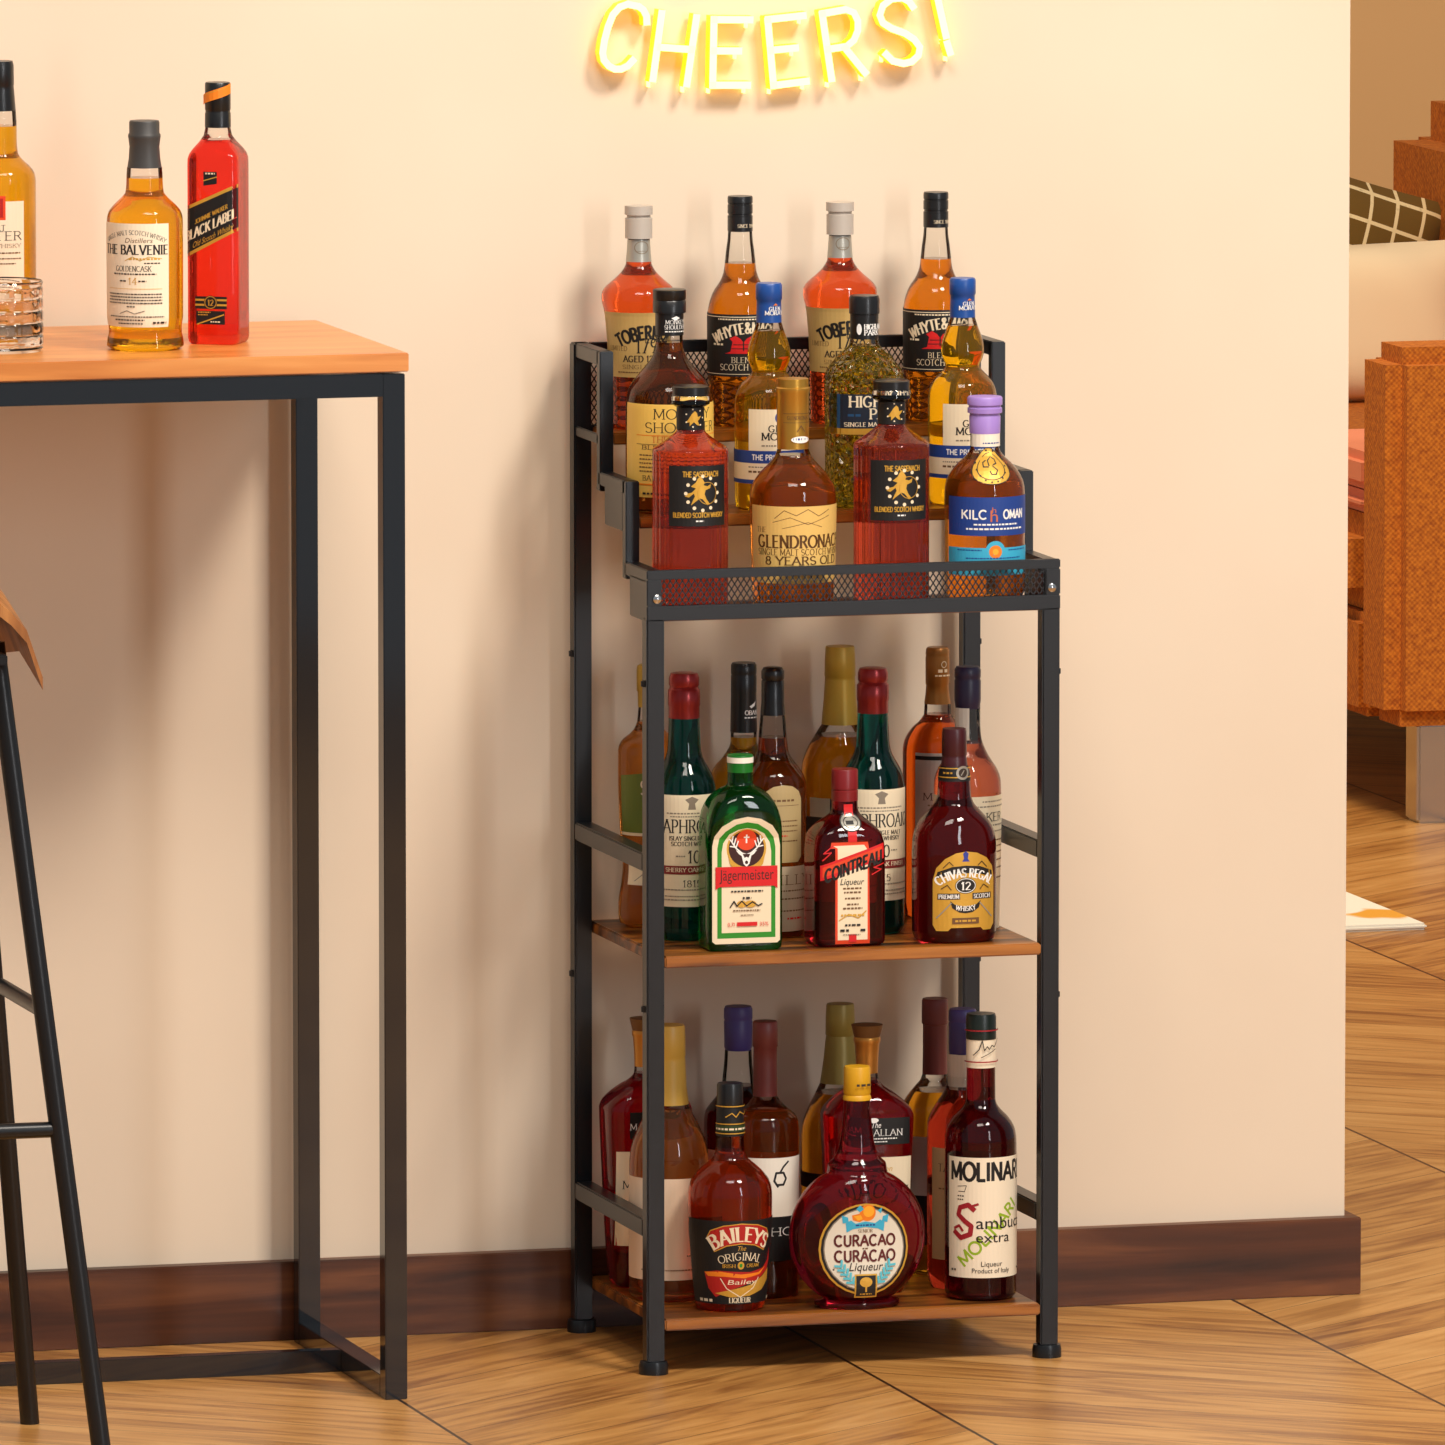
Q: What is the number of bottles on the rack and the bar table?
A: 37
